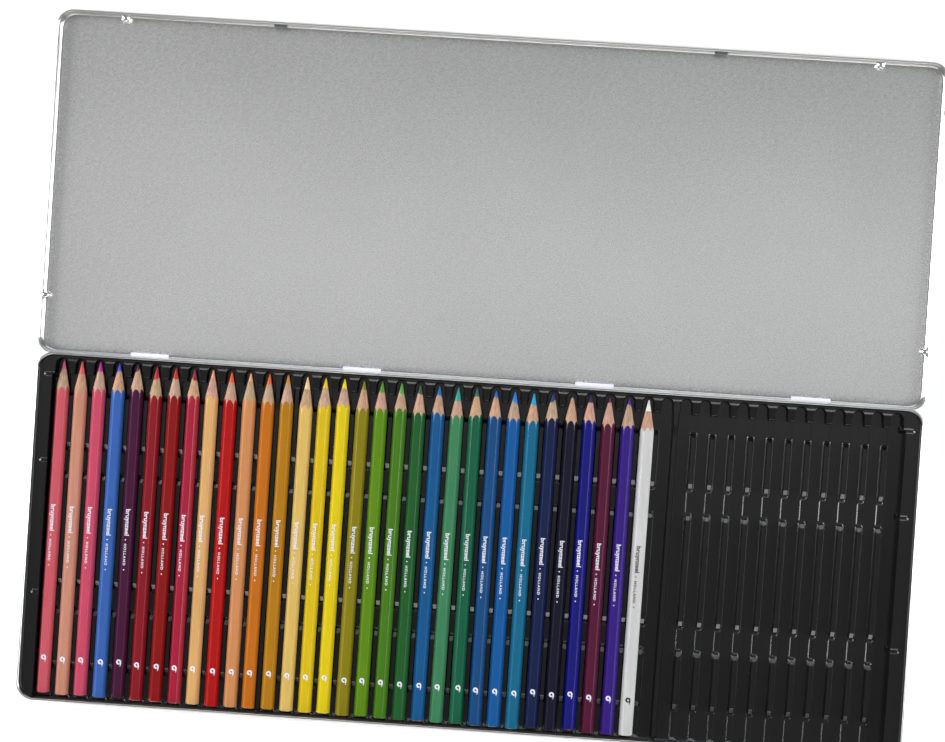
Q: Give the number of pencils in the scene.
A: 32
